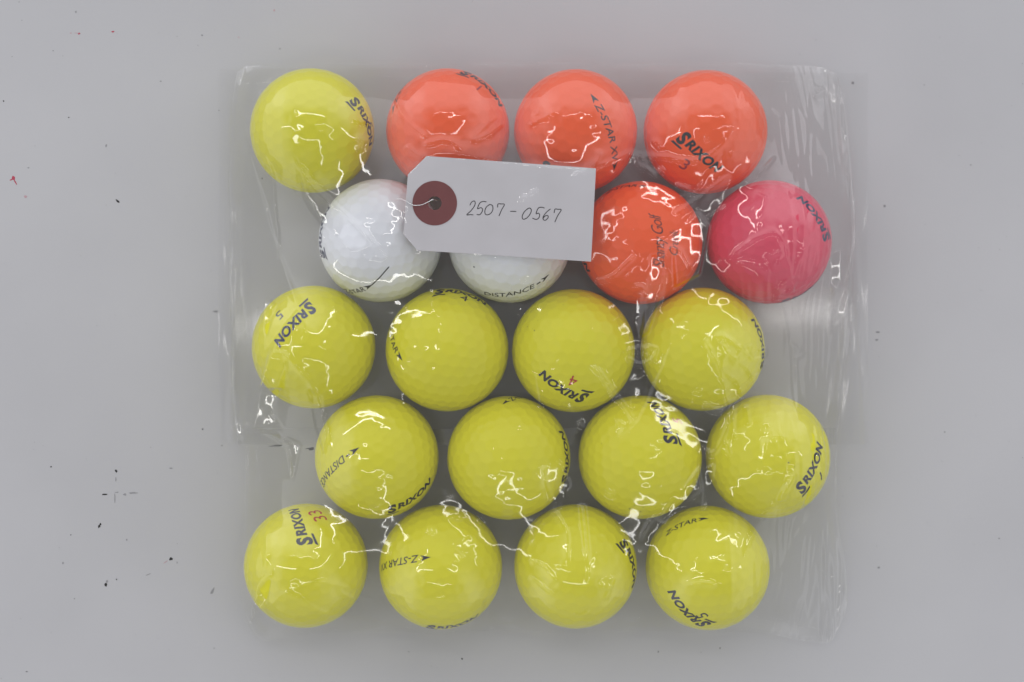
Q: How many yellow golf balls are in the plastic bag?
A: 13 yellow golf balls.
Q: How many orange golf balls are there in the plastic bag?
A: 4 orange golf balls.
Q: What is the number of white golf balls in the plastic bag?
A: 2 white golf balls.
